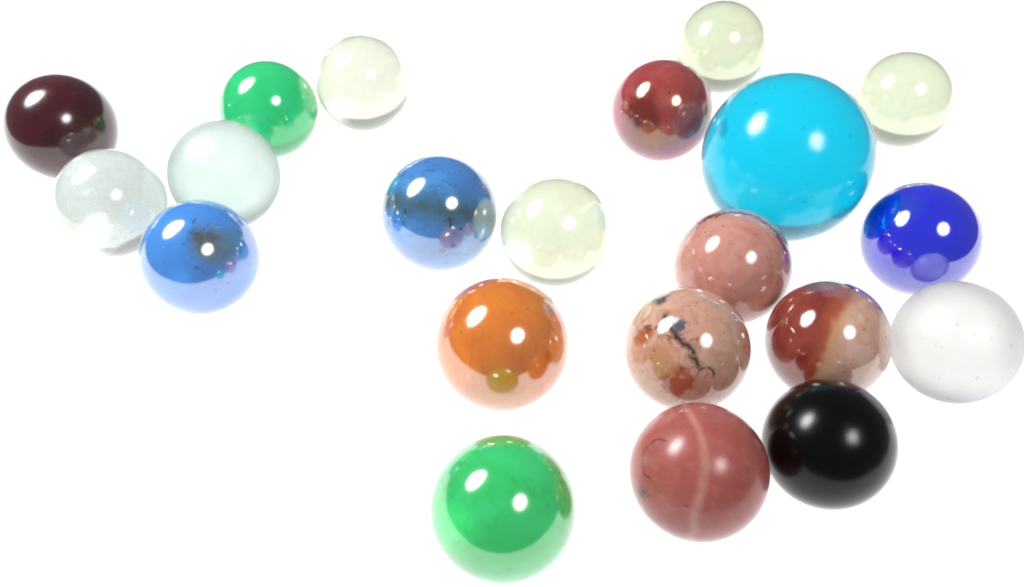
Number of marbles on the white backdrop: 21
